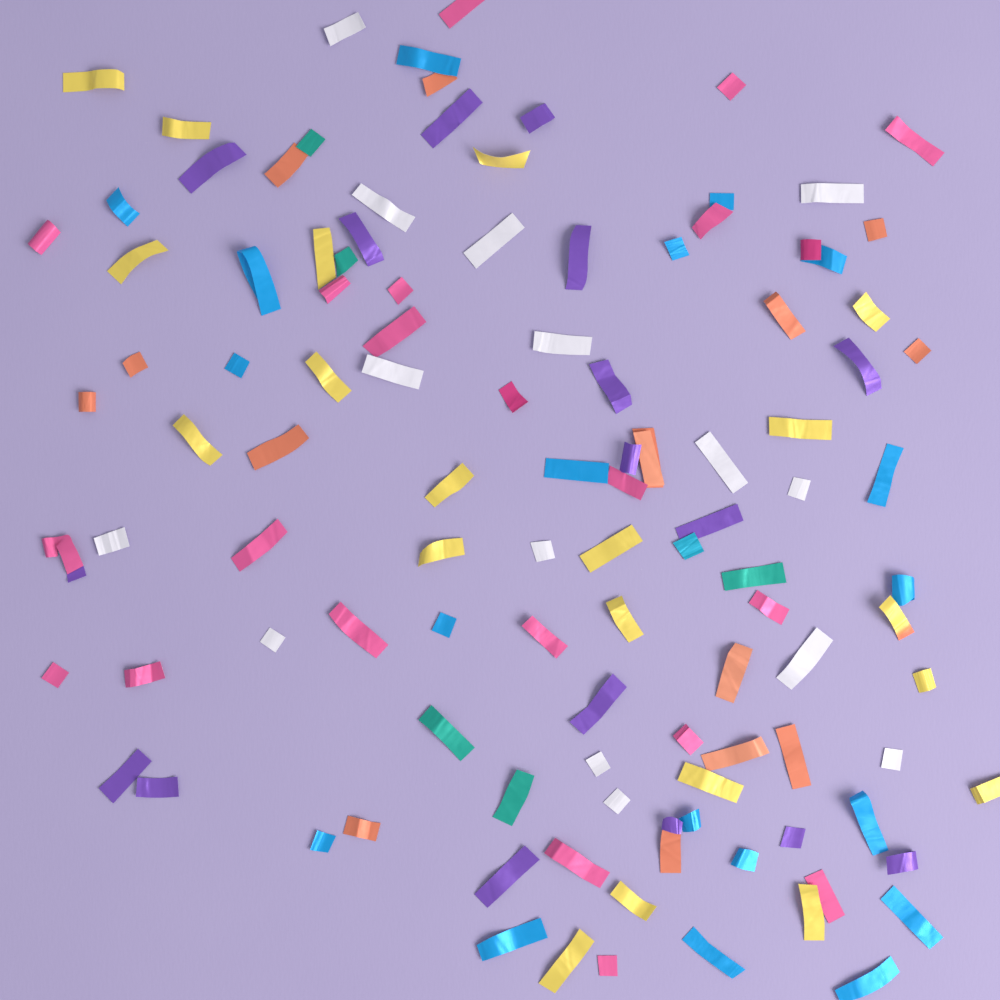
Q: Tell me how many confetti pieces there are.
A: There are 113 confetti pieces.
